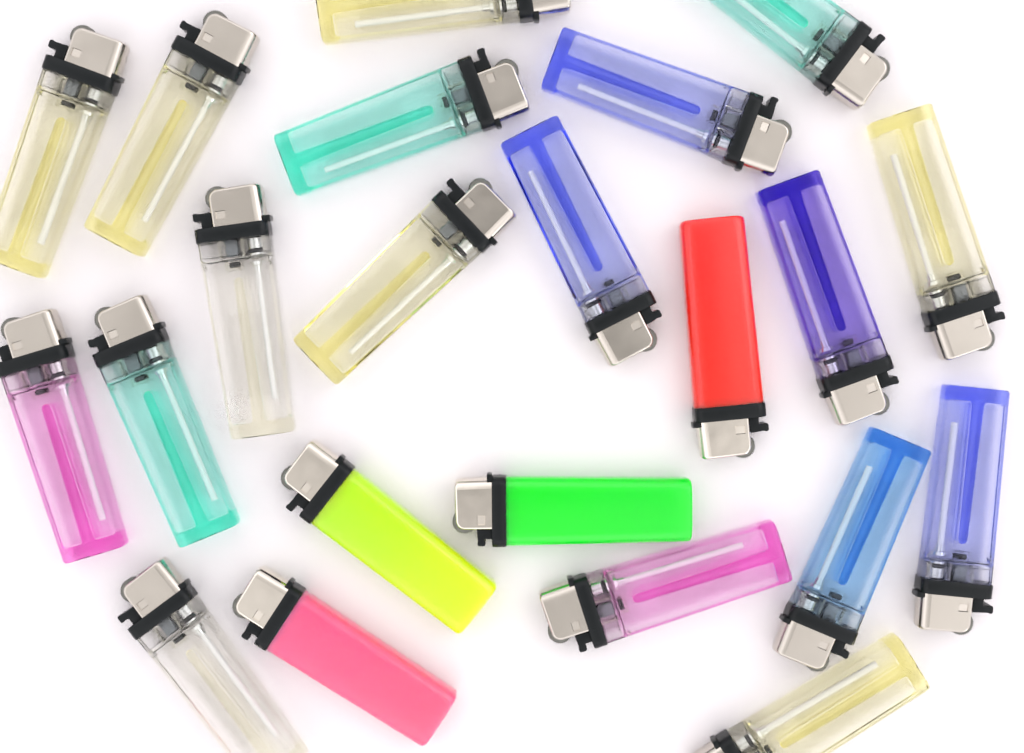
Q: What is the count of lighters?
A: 22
